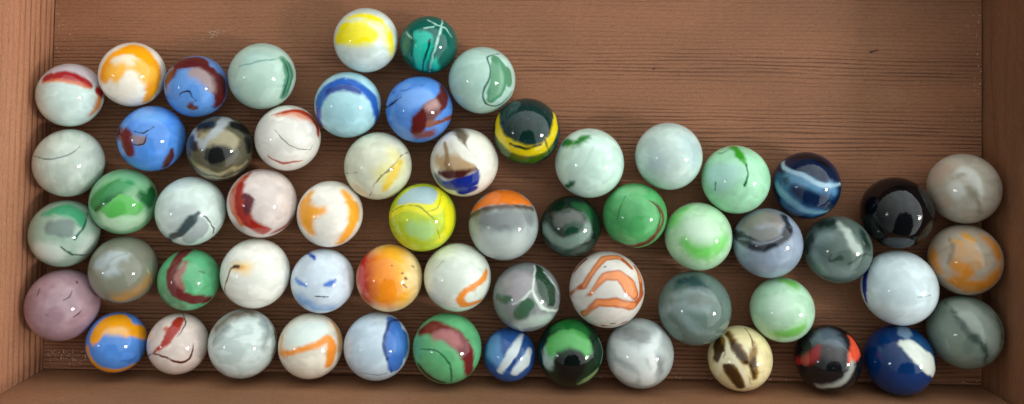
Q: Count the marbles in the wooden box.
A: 60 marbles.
